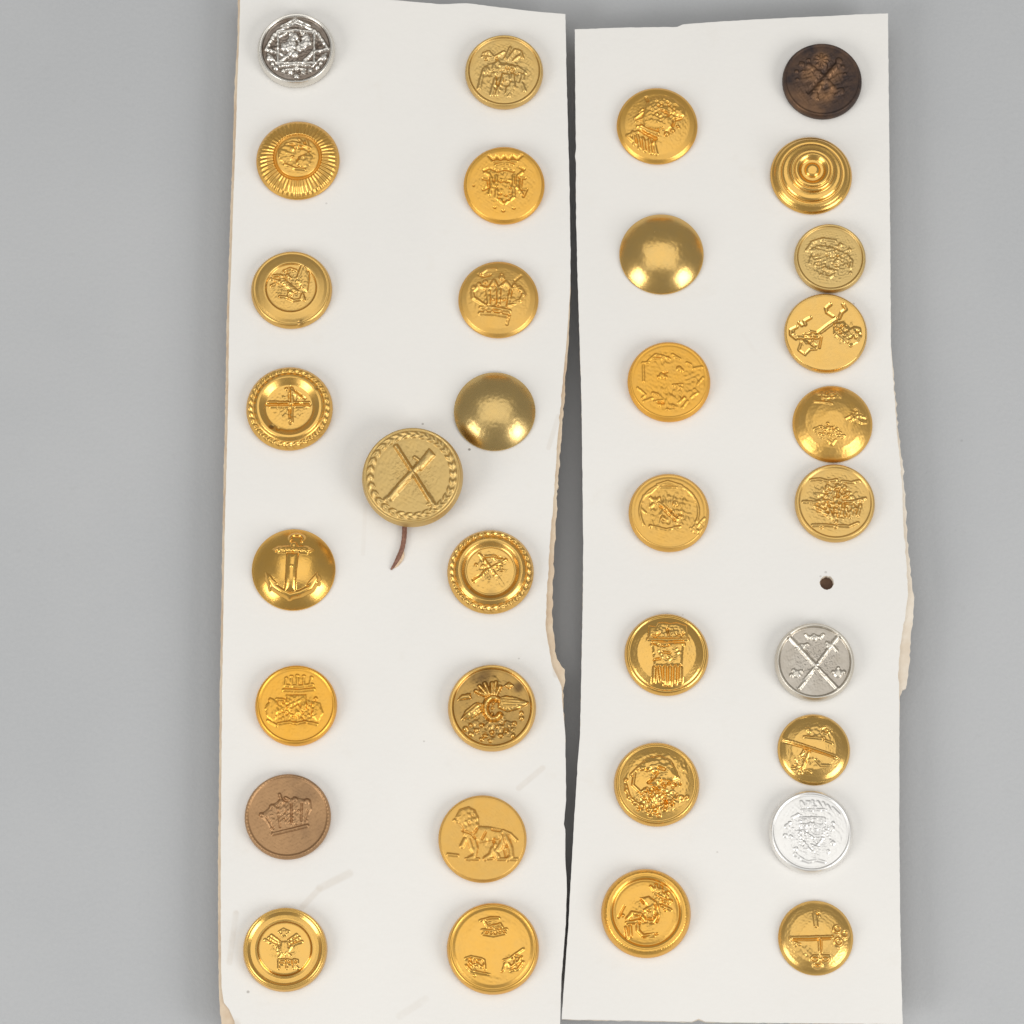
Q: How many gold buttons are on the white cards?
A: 29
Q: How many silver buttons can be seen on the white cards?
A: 3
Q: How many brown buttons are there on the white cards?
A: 2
